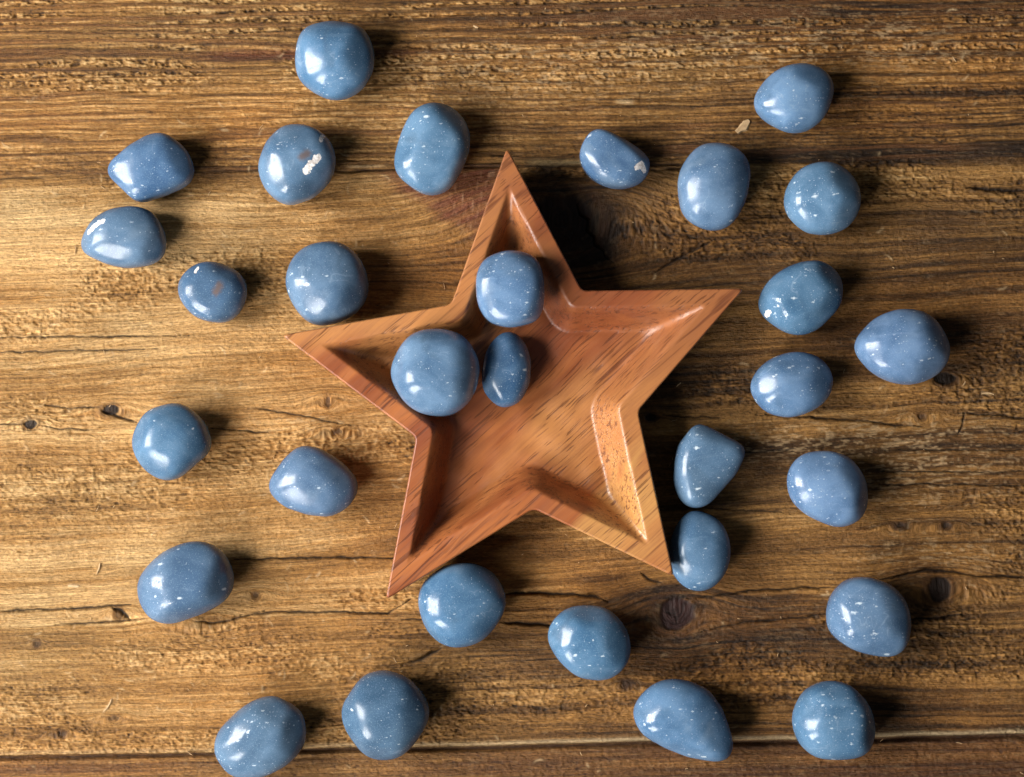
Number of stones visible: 30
